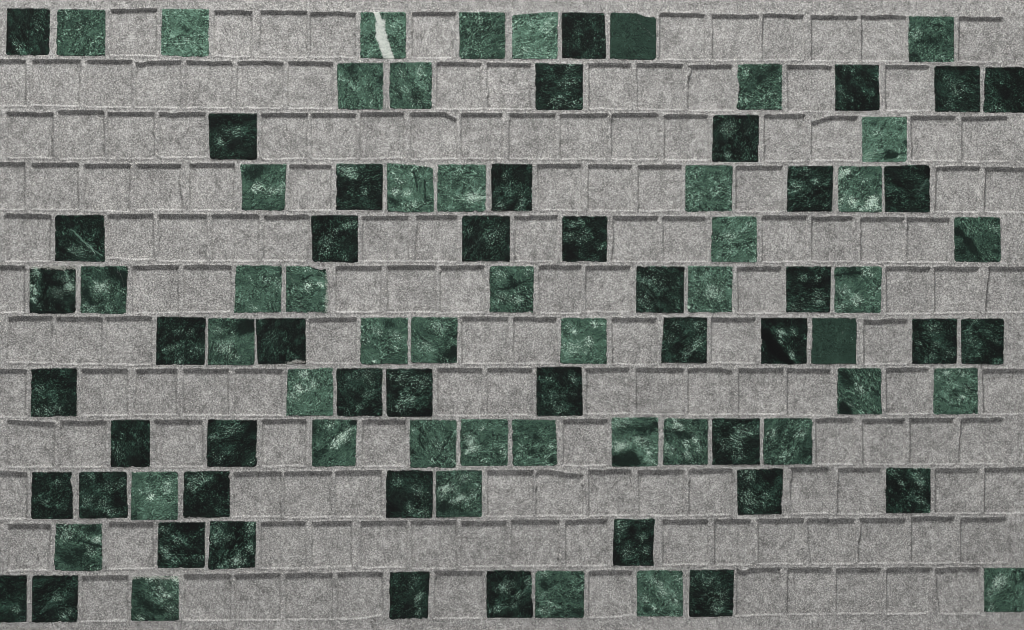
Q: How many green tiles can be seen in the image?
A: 46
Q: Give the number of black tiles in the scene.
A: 46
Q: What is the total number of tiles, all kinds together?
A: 92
